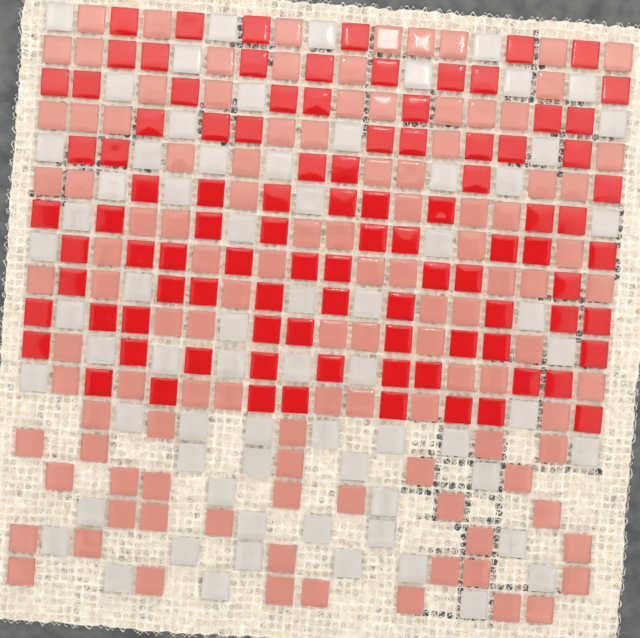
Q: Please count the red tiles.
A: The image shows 97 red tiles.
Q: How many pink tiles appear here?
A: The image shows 112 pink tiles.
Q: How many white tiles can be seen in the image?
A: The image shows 69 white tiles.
